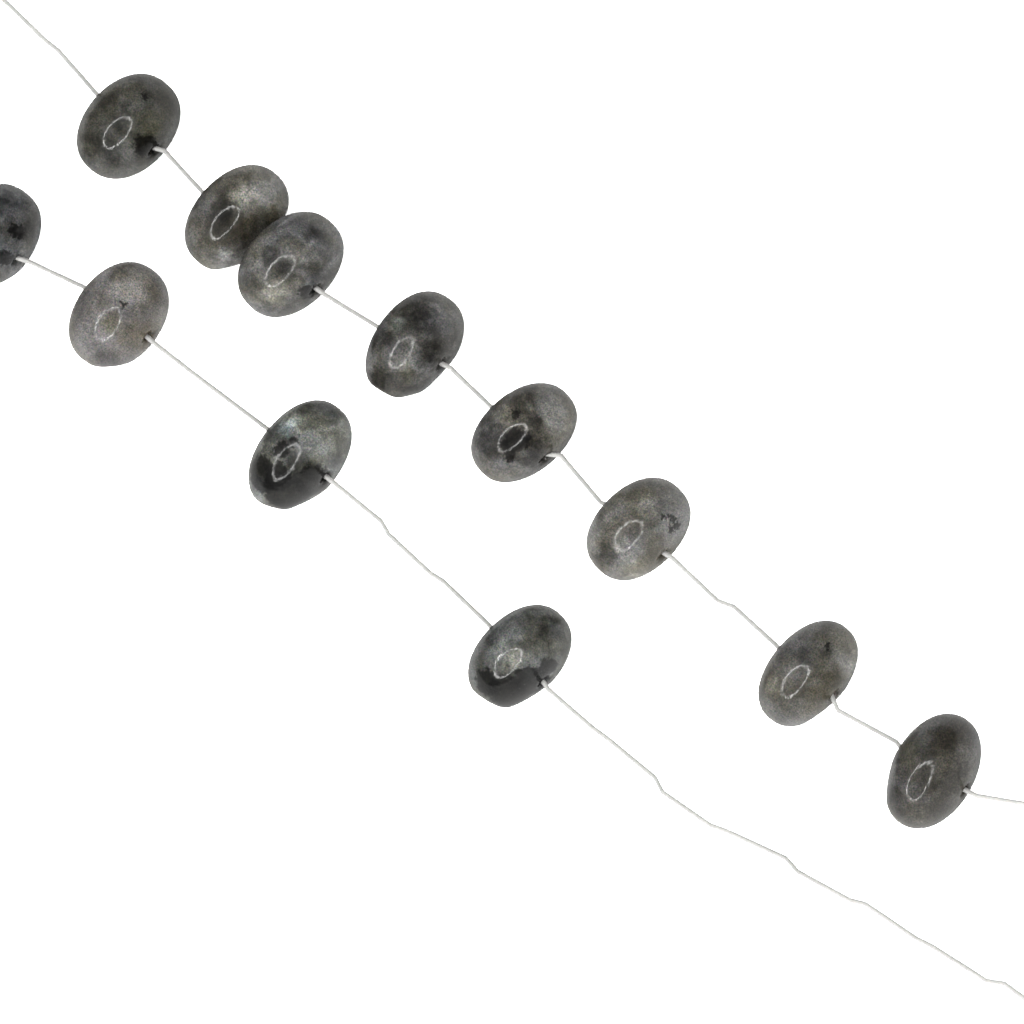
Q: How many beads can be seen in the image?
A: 12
